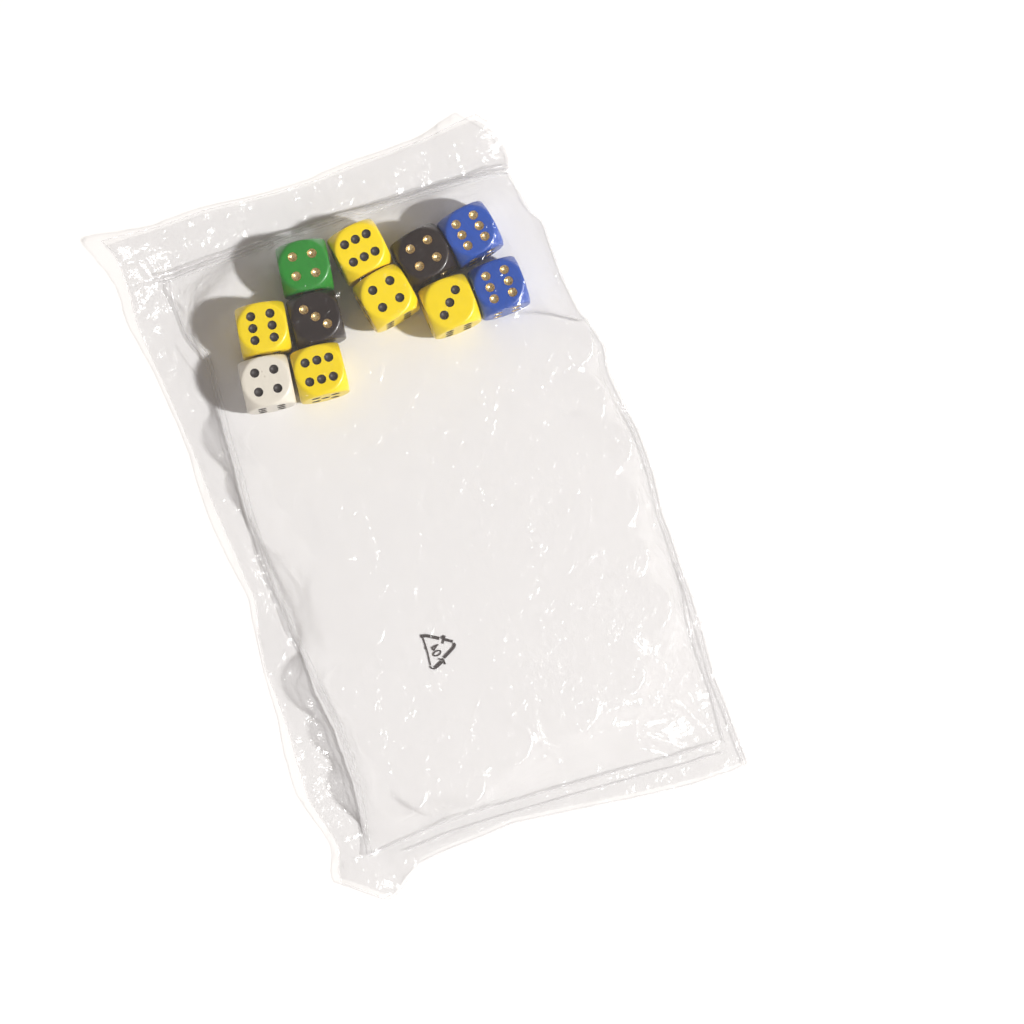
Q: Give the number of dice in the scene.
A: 11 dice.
